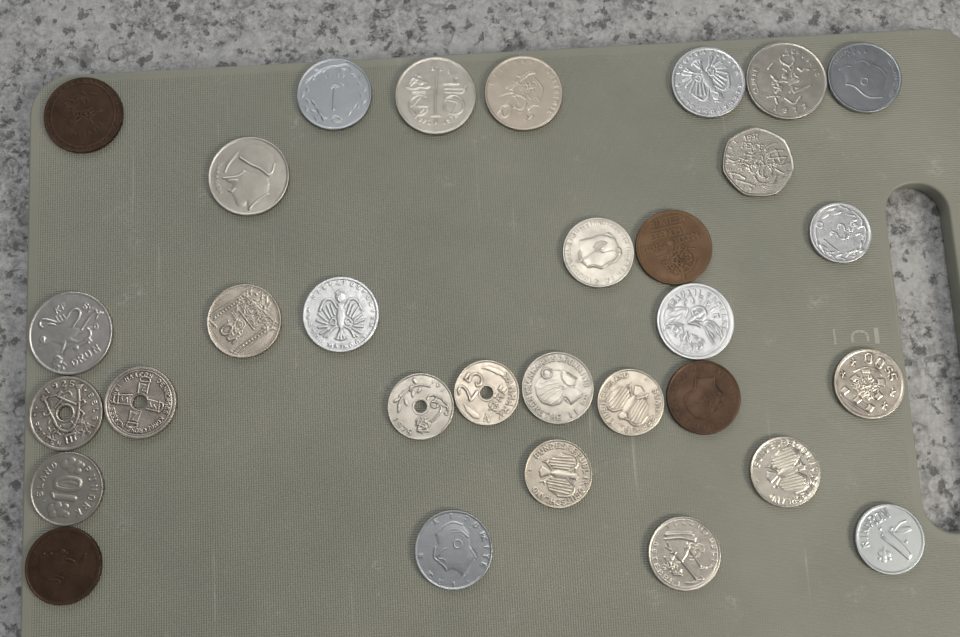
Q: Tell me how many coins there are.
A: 31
